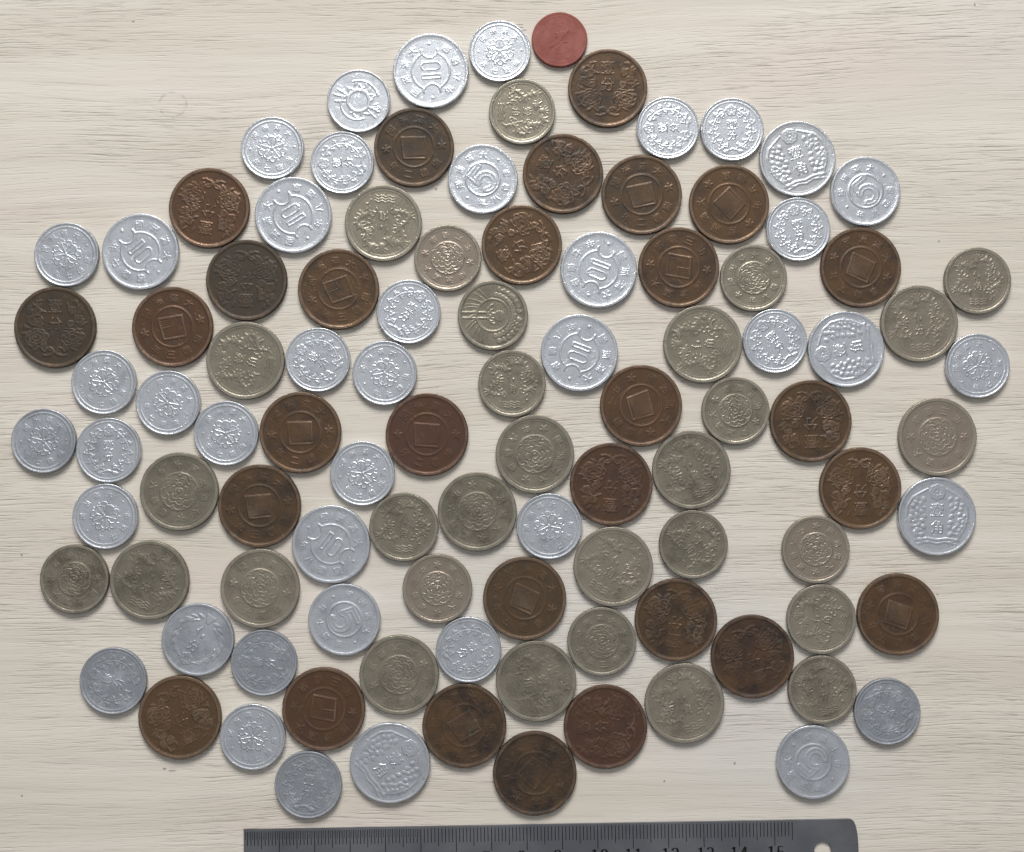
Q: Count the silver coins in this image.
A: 42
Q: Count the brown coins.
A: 29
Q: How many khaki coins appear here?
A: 30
